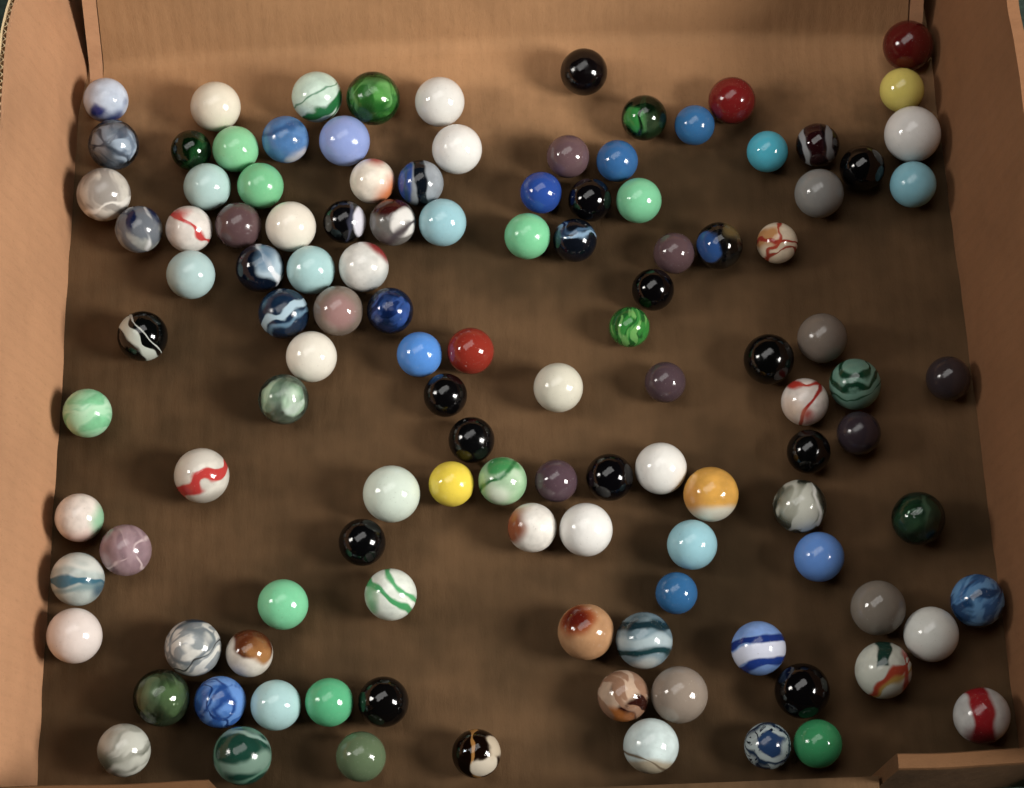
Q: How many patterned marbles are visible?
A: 55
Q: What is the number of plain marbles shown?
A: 63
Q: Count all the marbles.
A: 118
